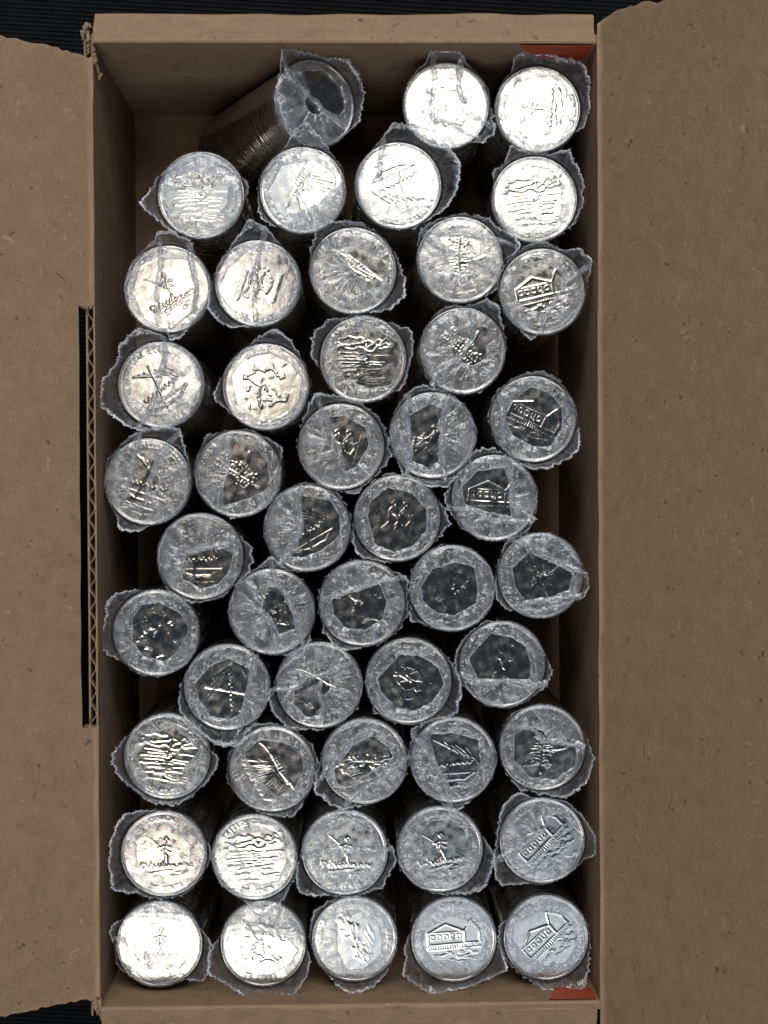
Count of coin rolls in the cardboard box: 49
